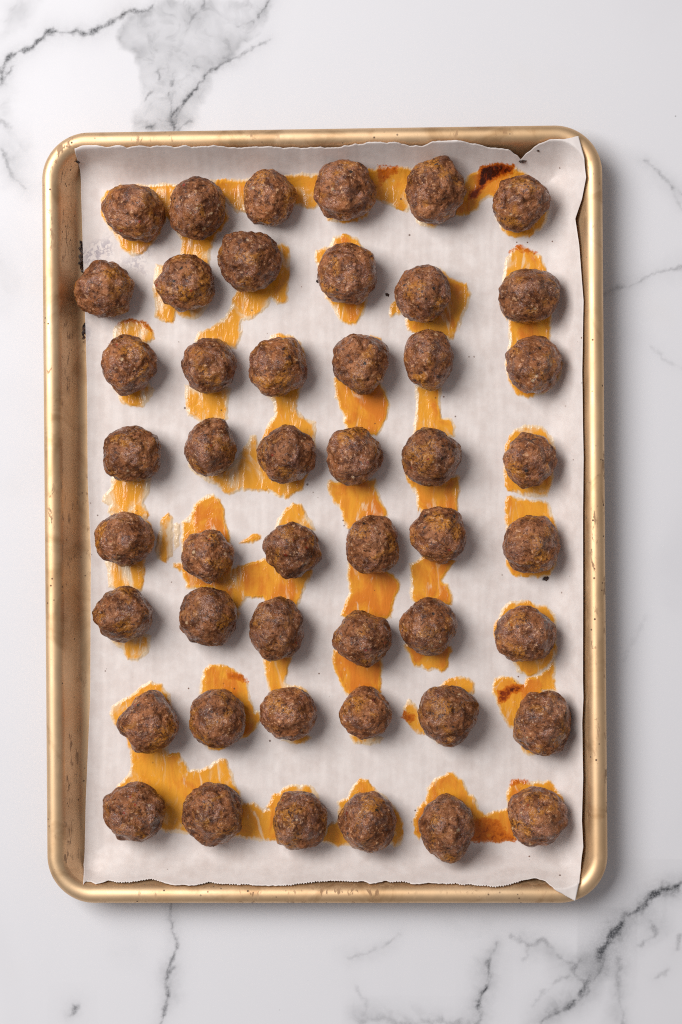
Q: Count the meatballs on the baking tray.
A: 48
